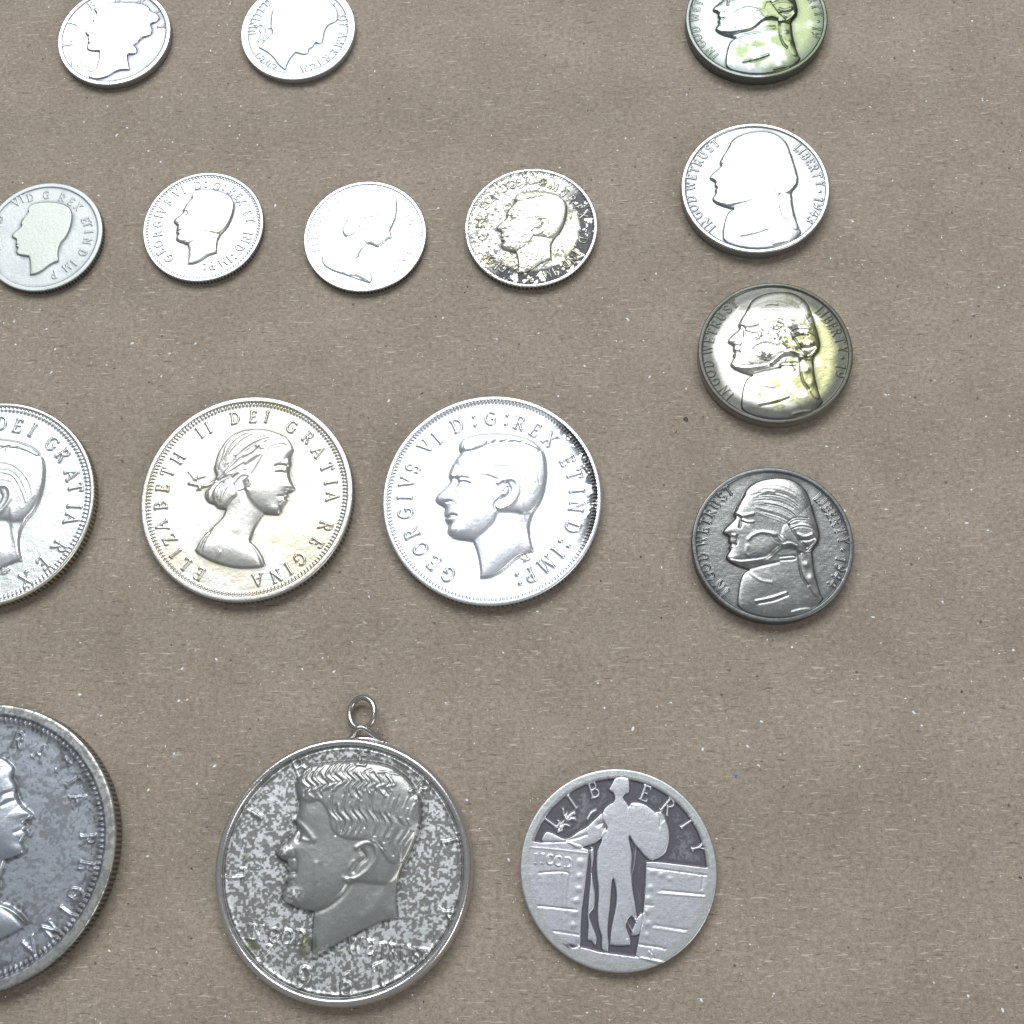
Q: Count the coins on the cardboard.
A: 16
